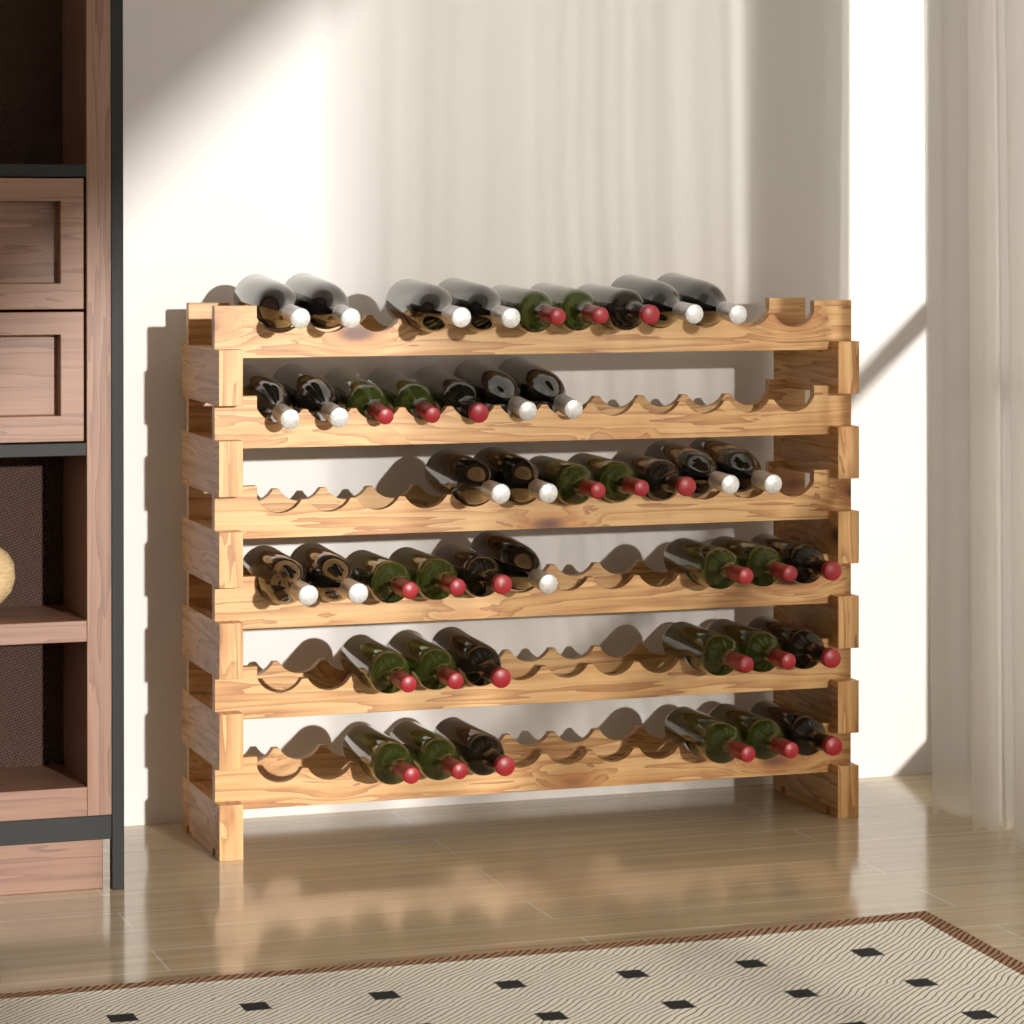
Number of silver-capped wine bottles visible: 17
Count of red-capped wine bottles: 27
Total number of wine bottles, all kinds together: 44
